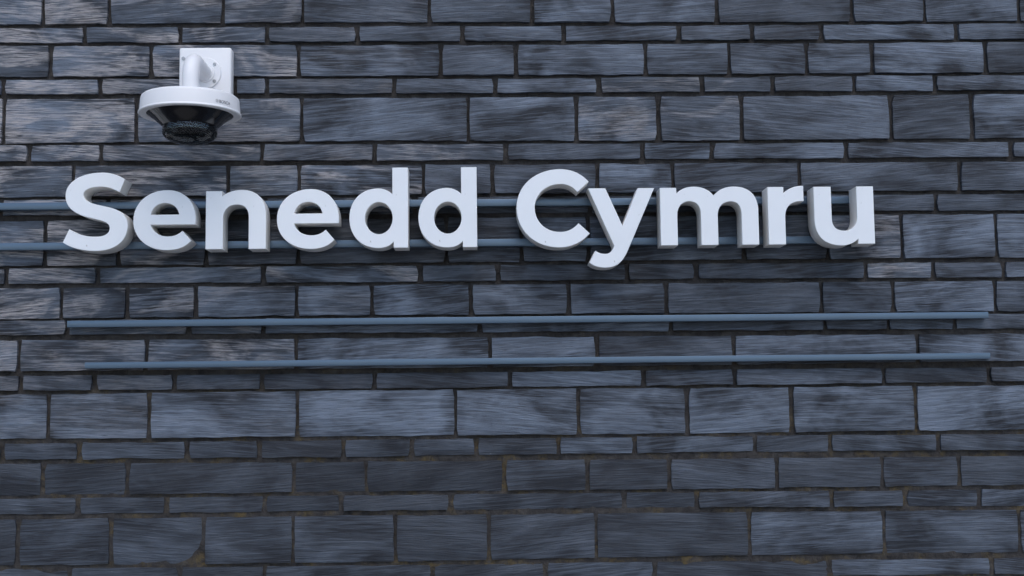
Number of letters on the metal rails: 11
